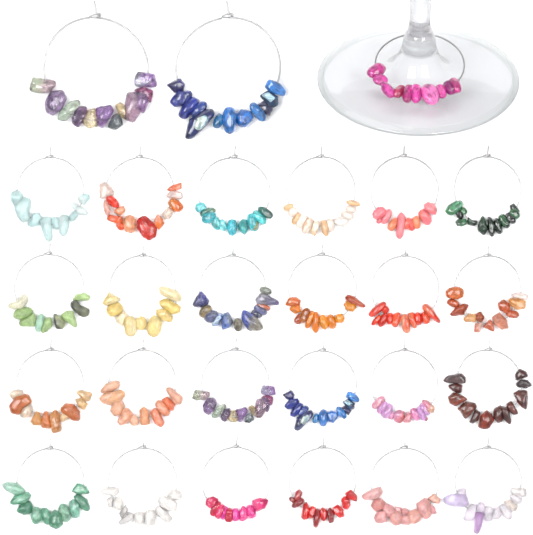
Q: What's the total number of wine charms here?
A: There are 27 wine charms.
